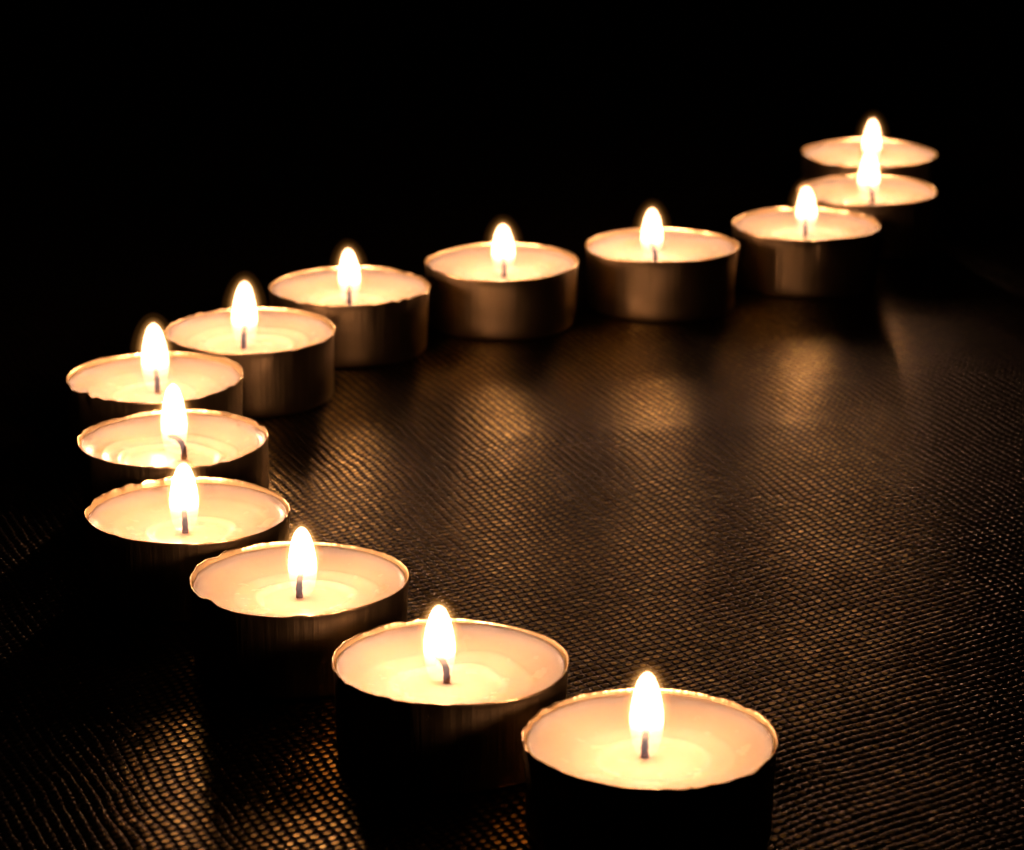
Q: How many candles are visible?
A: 13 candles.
